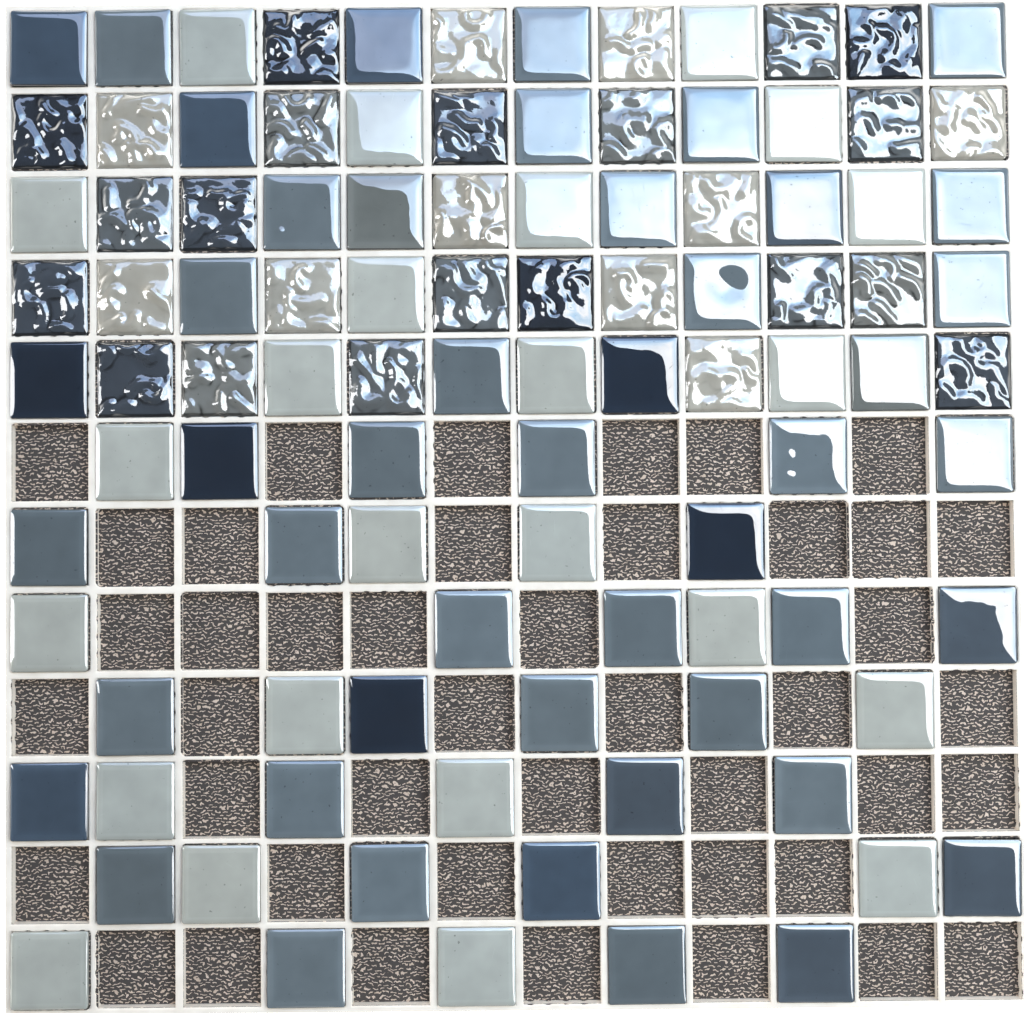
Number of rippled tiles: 29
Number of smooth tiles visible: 71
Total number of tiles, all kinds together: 100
